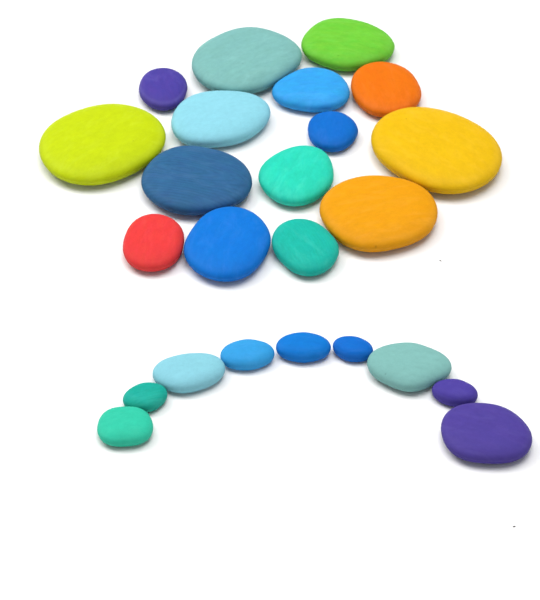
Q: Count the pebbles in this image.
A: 24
